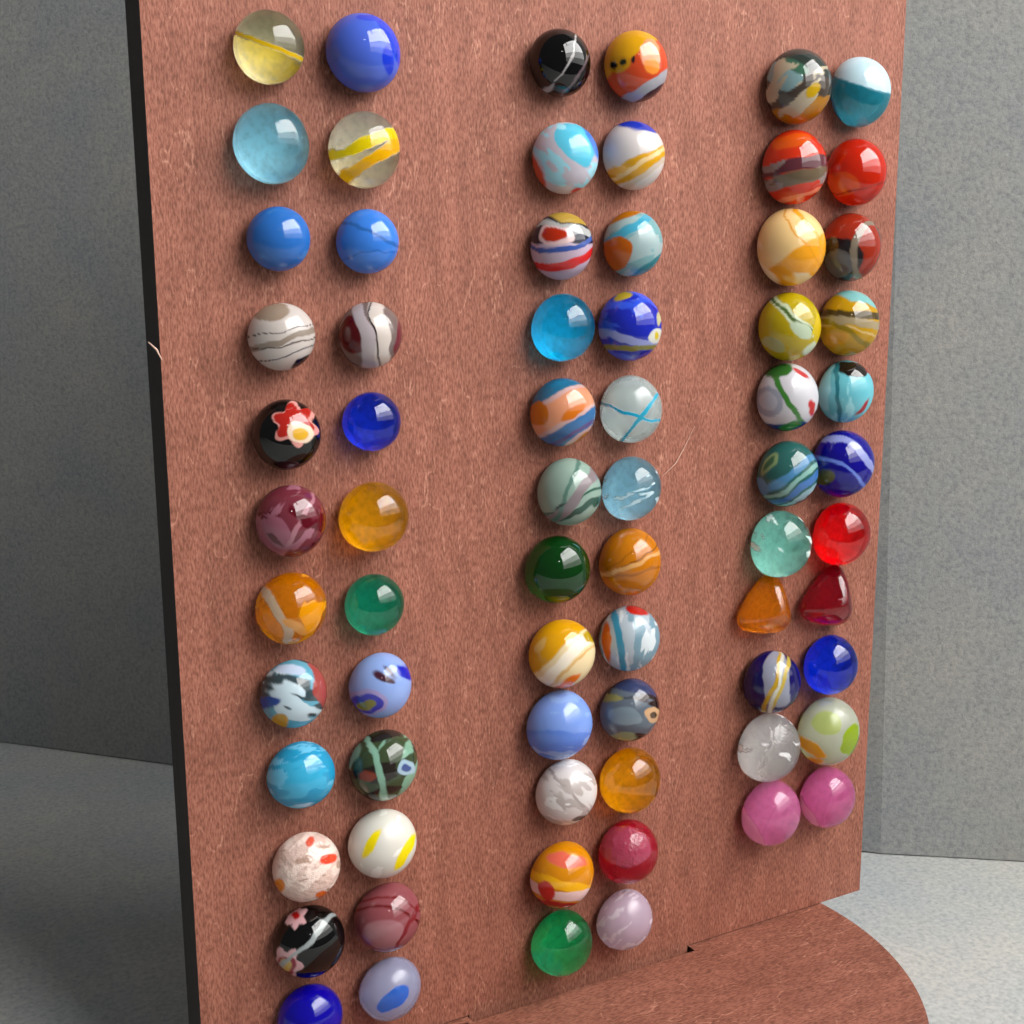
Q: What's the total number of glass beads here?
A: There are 70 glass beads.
